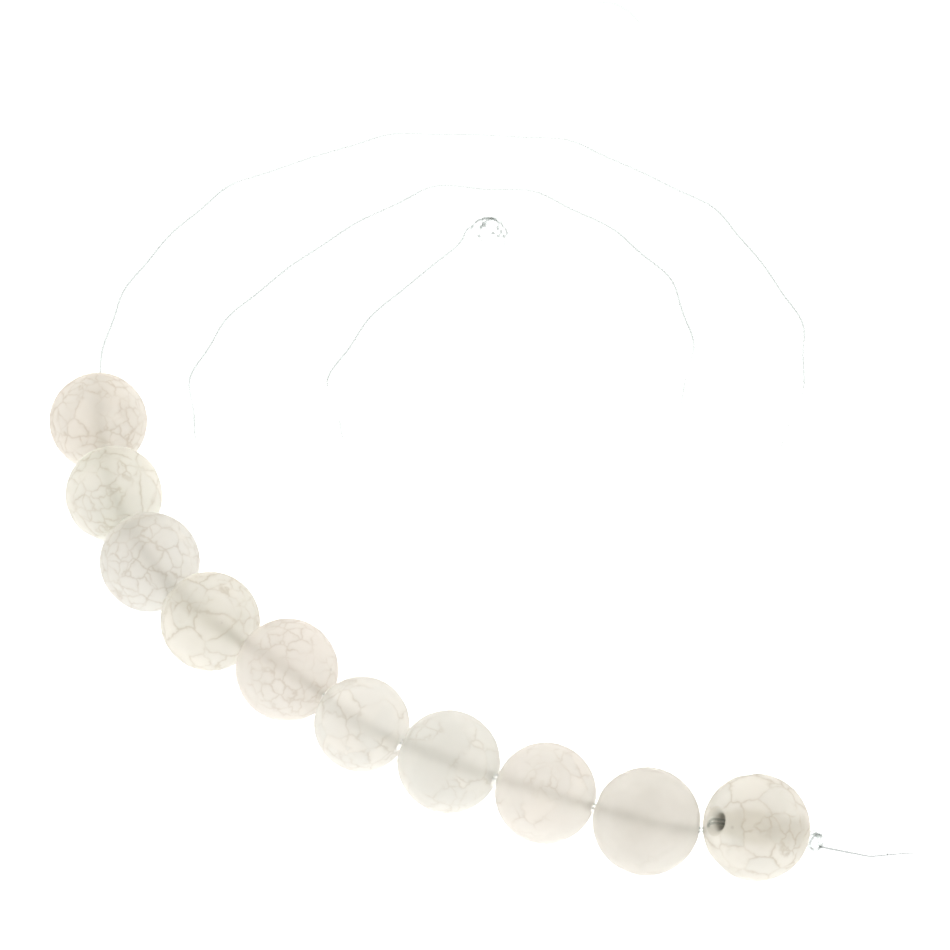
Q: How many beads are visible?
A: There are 10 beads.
